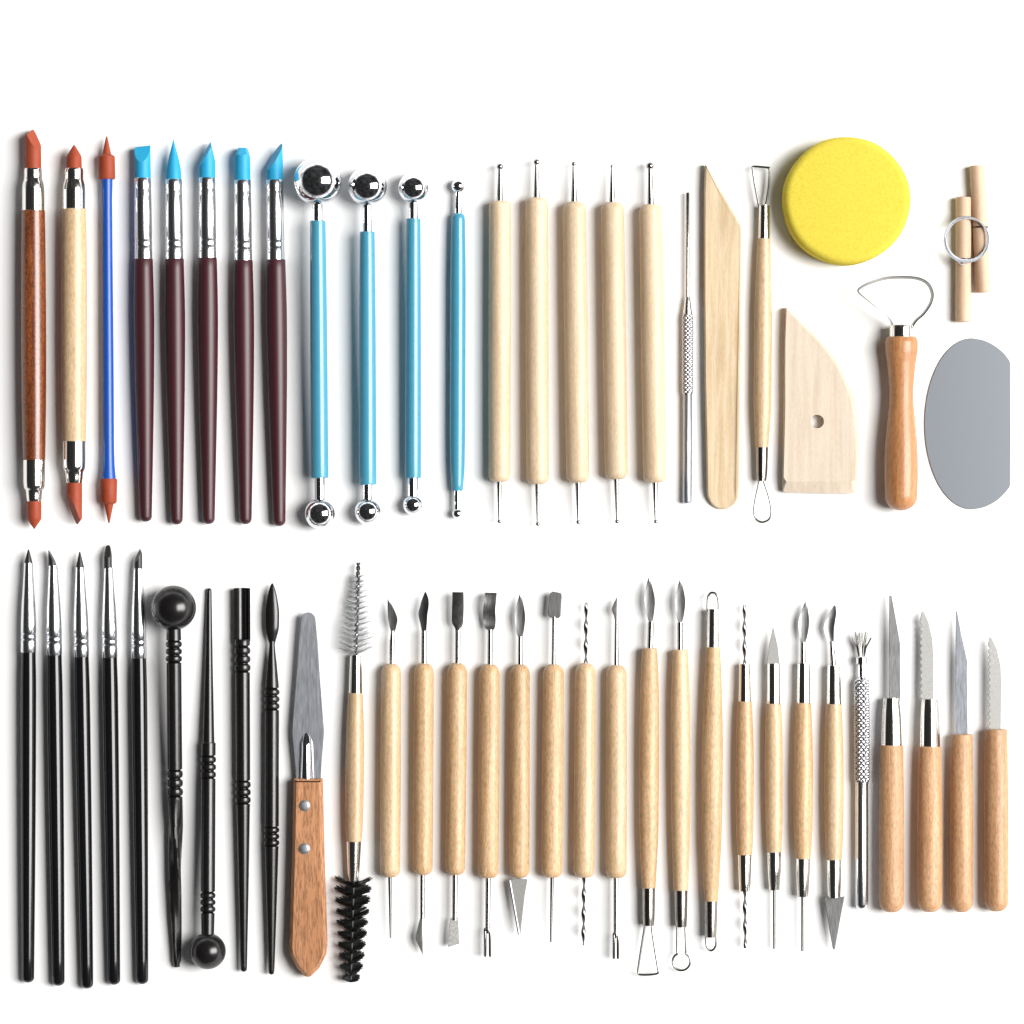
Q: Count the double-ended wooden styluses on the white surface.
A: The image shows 24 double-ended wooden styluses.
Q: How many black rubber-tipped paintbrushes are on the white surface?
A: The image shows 5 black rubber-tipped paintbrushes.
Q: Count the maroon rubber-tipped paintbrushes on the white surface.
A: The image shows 5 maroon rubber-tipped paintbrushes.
